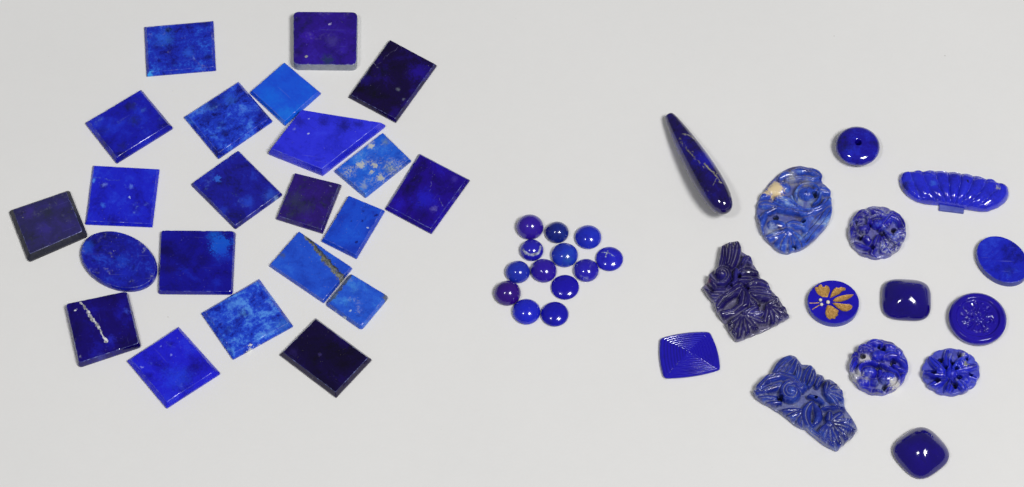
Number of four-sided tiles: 21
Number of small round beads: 13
